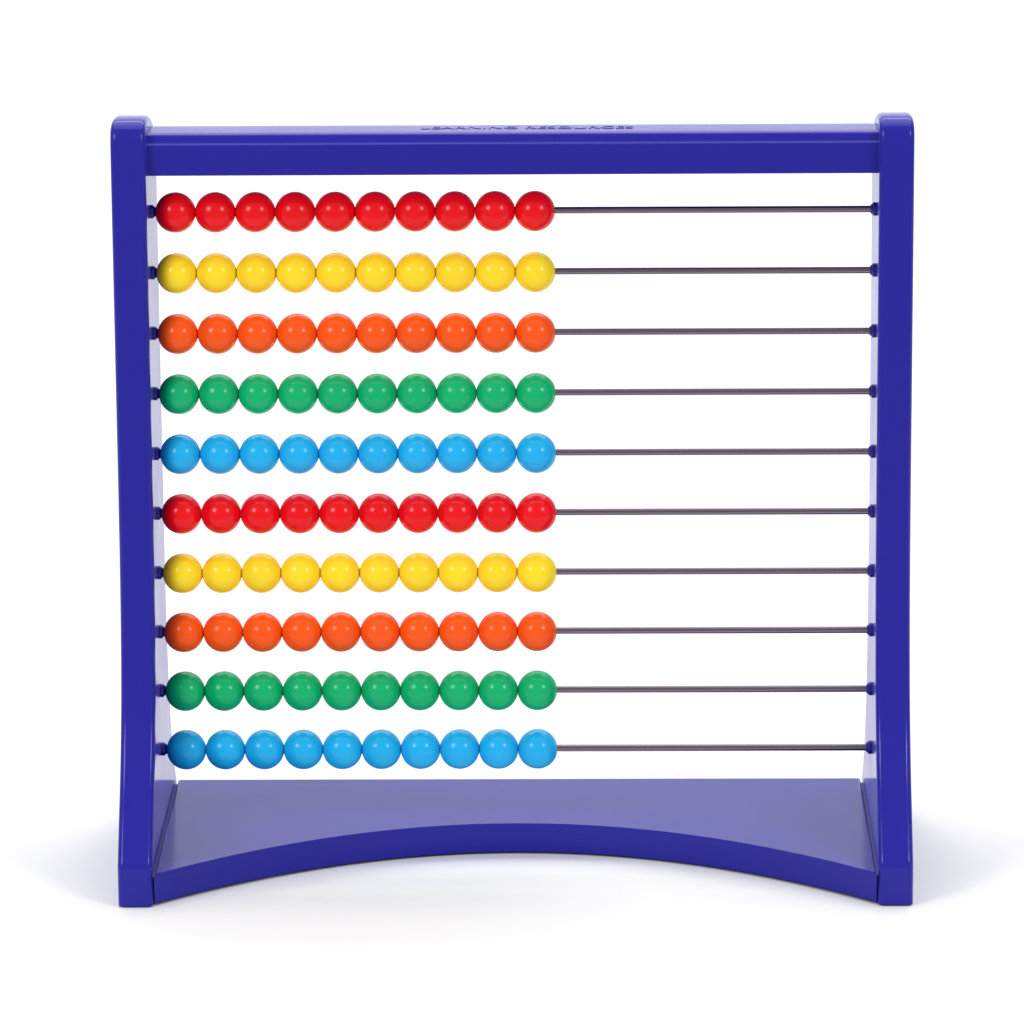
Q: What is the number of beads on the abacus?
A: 100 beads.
